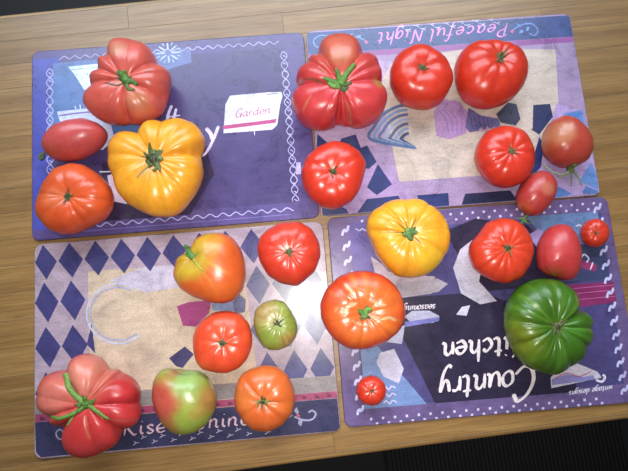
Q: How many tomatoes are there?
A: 25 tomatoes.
